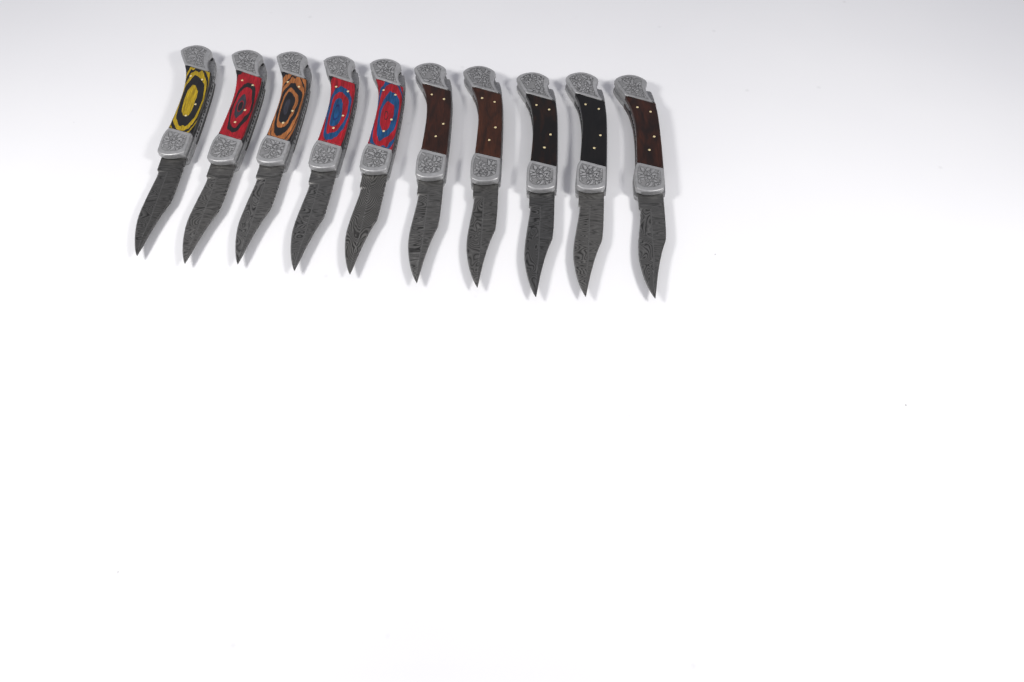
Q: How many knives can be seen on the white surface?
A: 10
